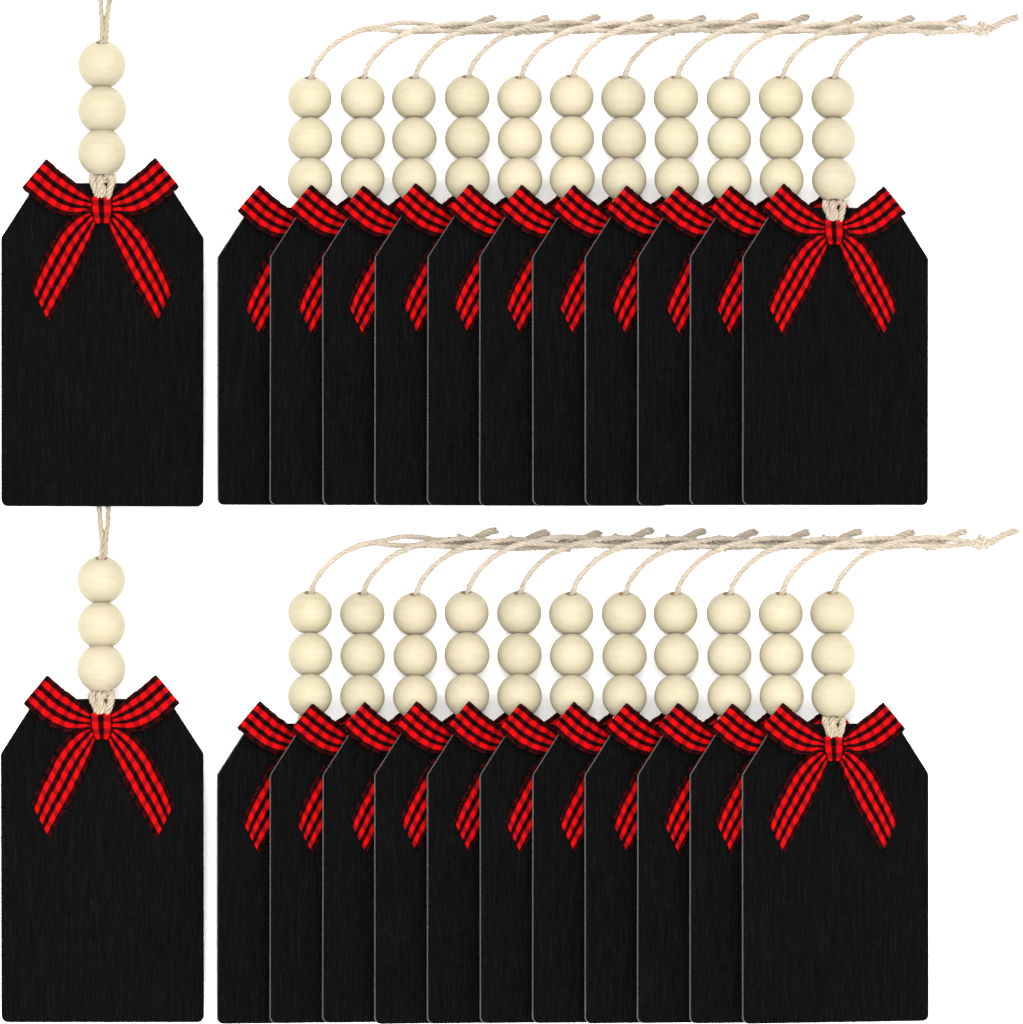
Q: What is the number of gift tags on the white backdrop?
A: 24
